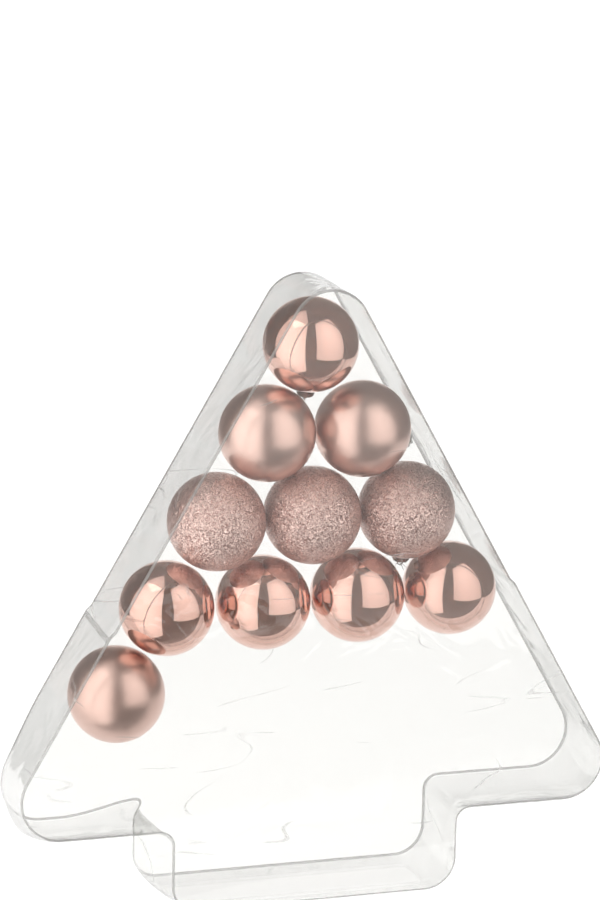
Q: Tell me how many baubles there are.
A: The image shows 11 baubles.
